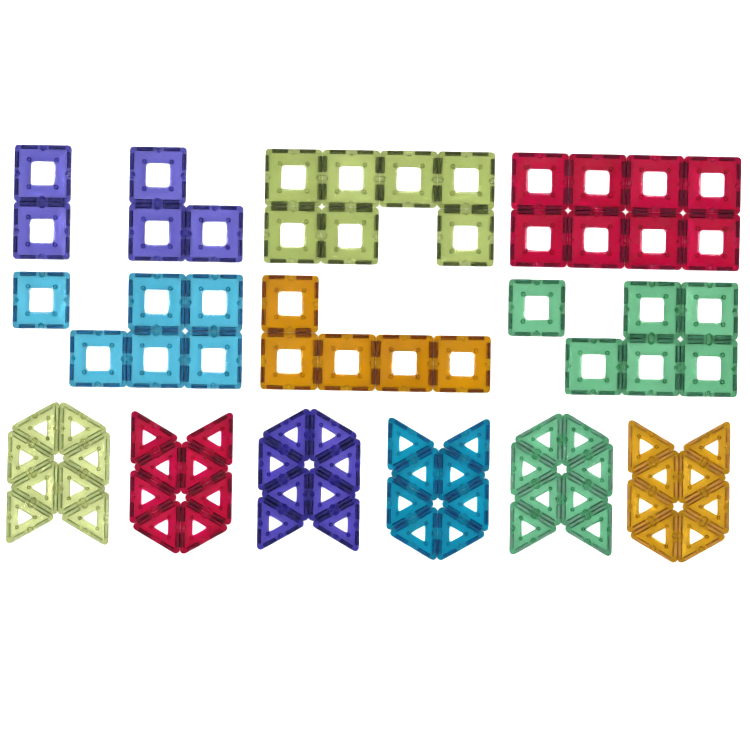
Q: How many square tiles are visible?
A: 37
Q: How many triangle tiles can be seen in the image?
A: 48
